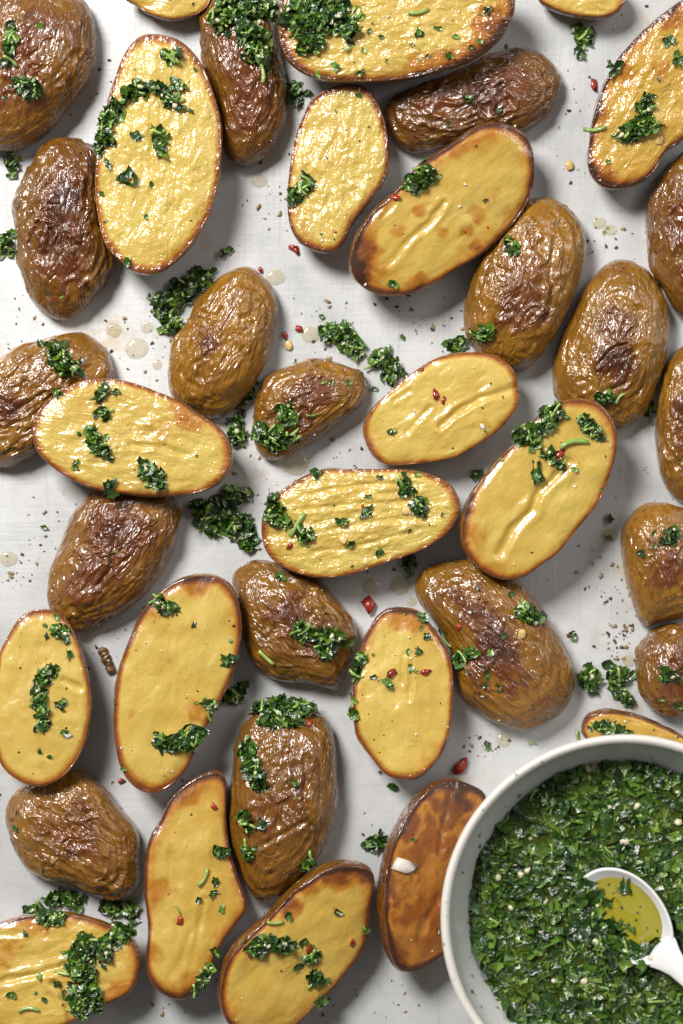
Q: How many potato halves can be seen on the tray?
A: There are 37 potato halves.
